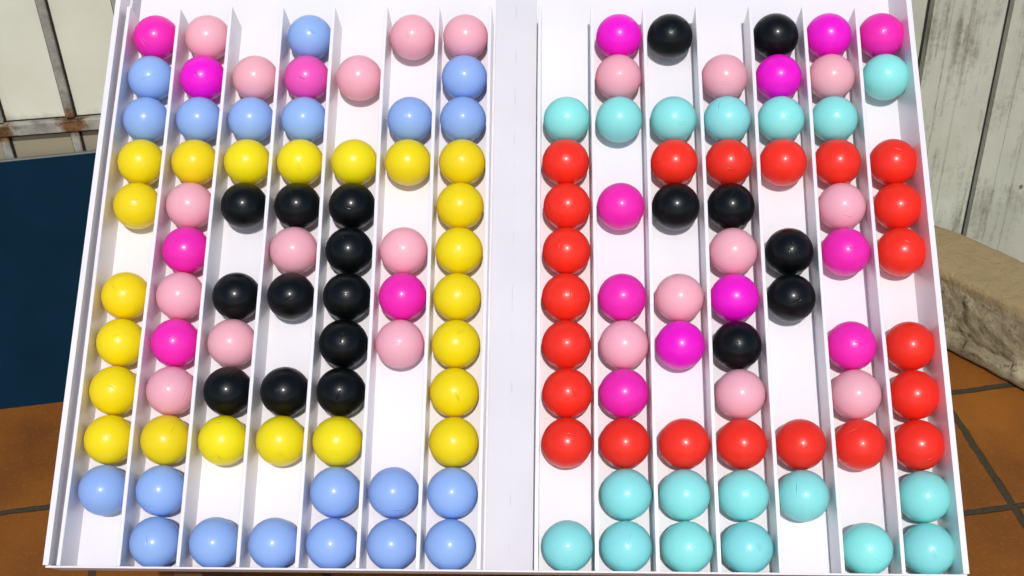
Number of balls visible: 138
